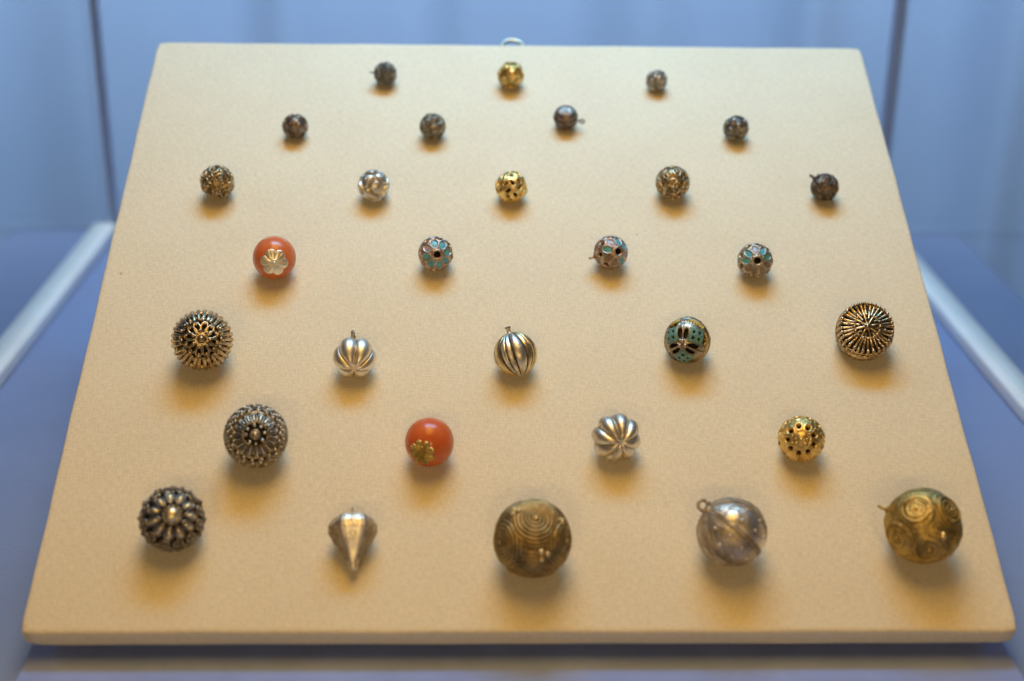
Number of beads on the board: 30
